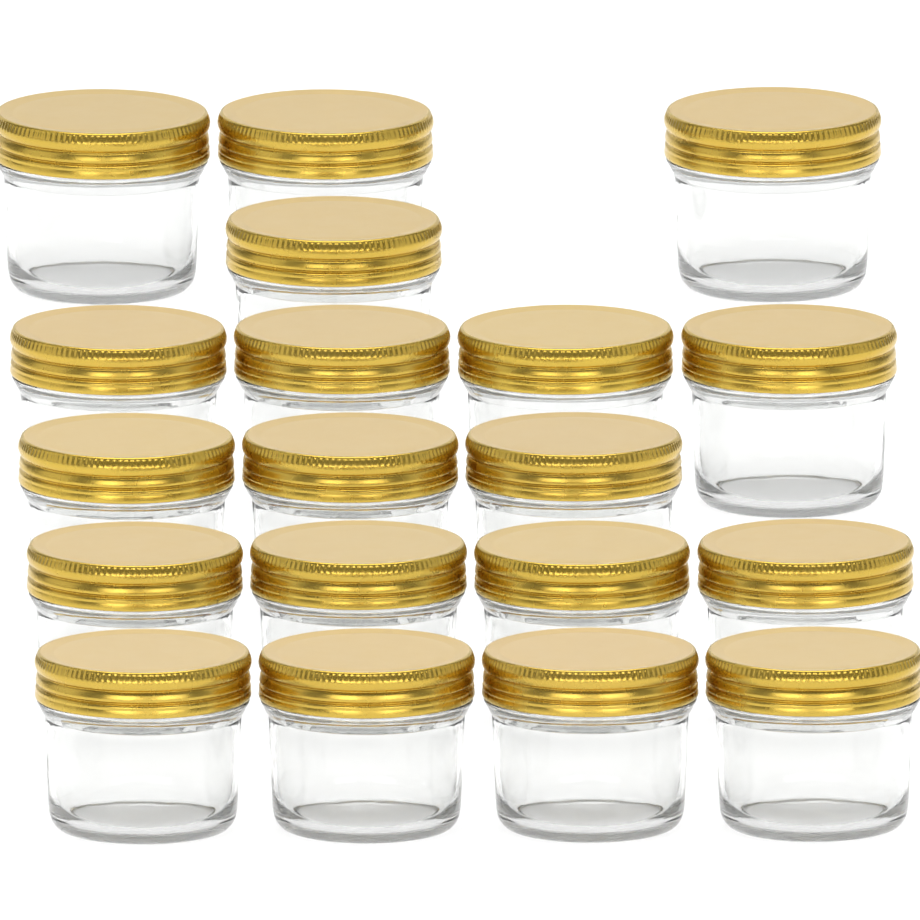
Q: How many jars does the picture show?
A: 19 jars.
